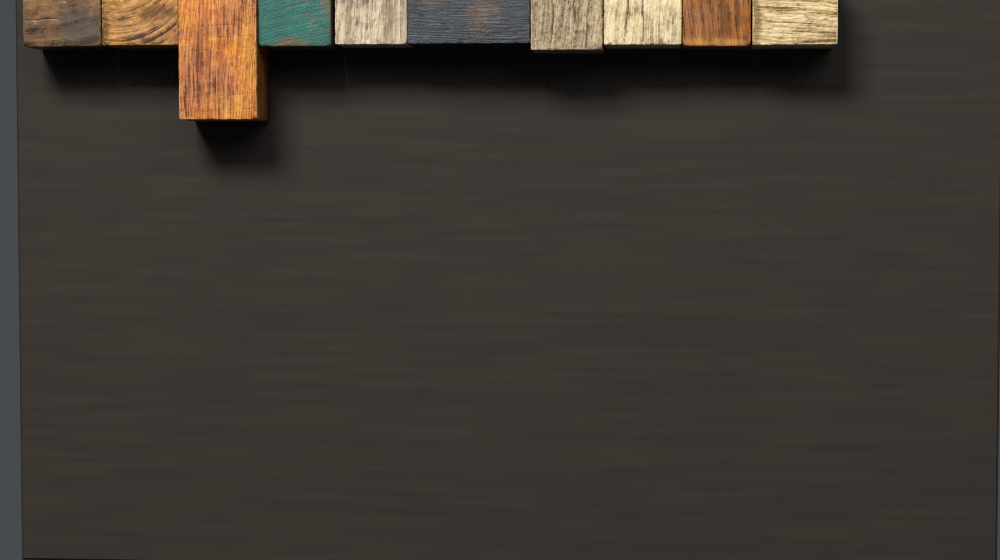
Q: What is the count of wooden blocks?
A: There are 10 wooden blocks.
